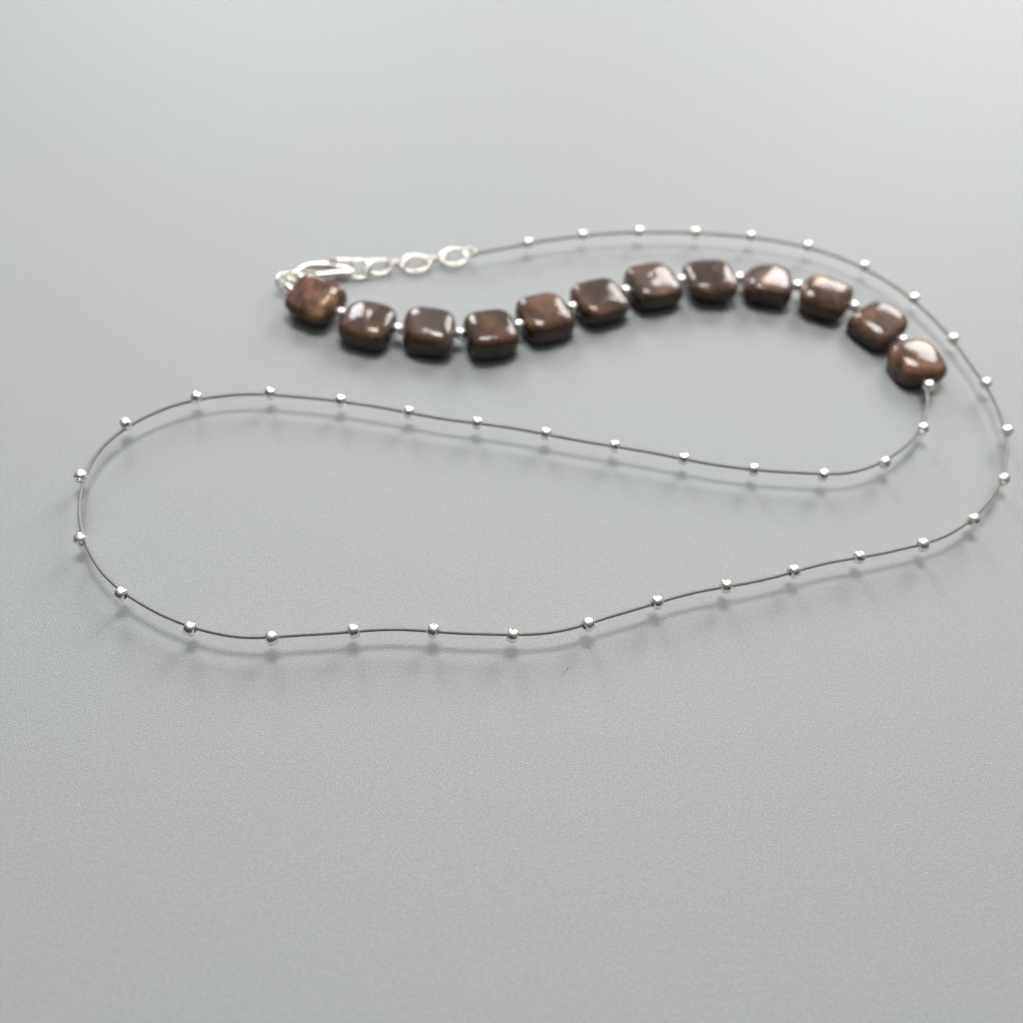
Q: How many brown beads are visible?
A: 12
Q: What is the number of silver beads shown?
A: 52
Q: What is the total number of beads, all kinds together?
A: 64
